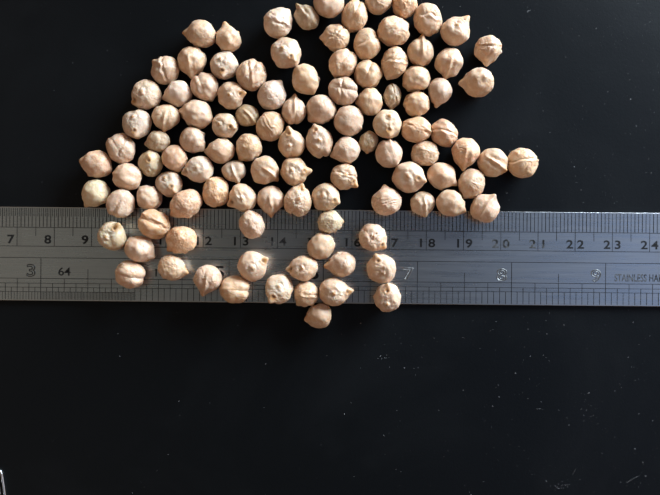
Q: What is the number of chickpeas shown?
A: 110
